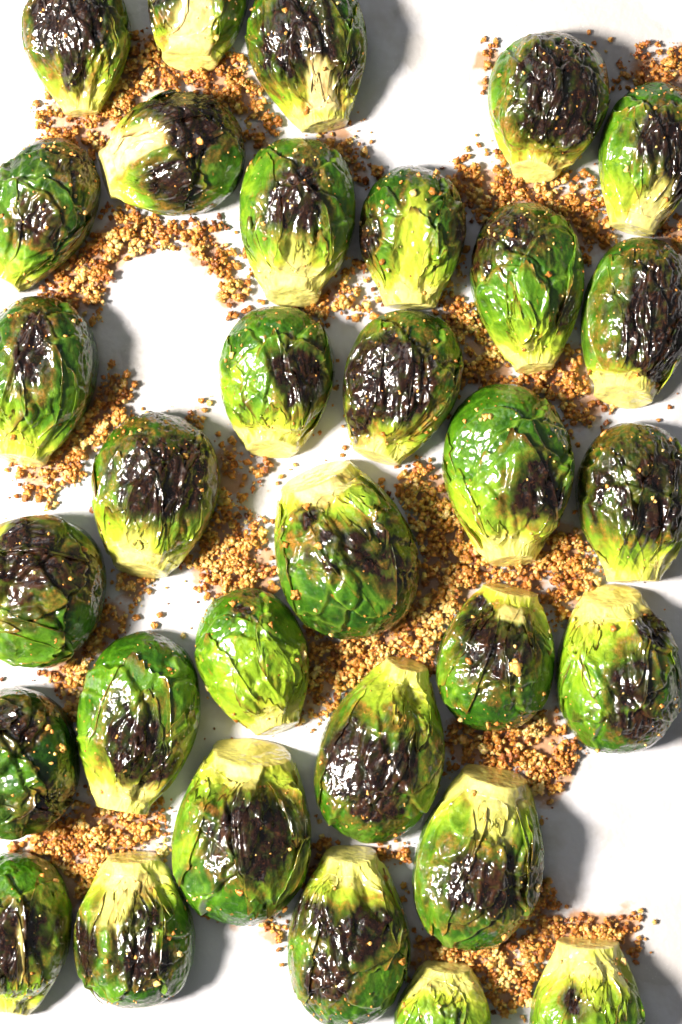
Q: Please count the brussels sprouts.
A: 32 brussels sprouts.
